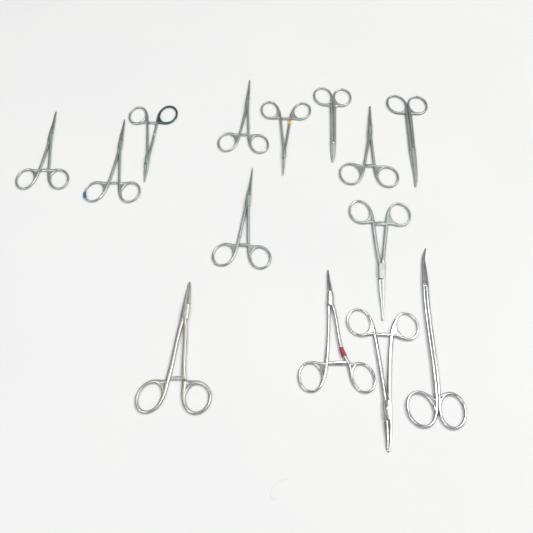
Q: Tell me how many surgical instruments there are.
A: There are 14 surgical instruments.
